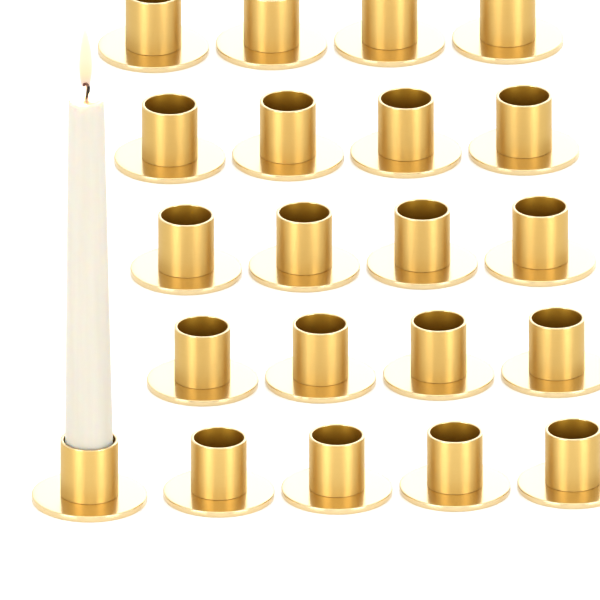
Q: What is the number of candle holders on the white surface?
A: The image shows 21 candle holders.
